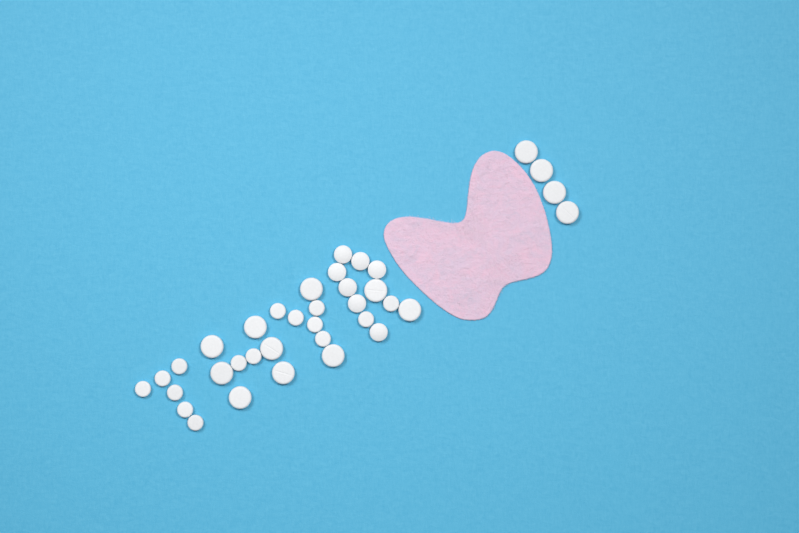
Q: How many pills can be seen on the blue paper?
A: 36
